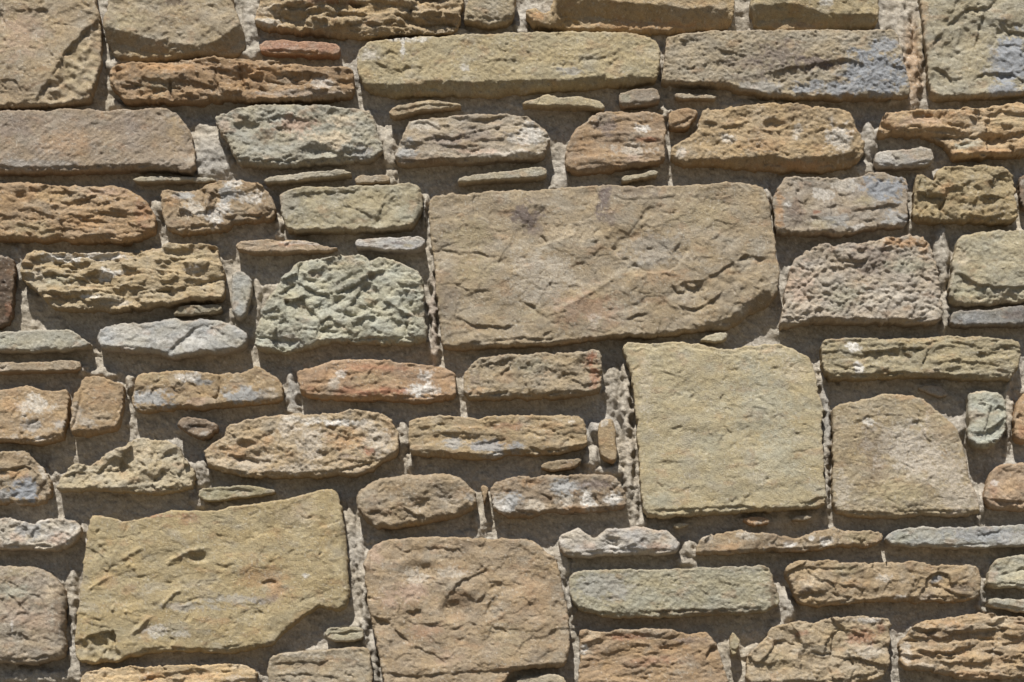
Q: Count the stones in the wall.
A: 94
